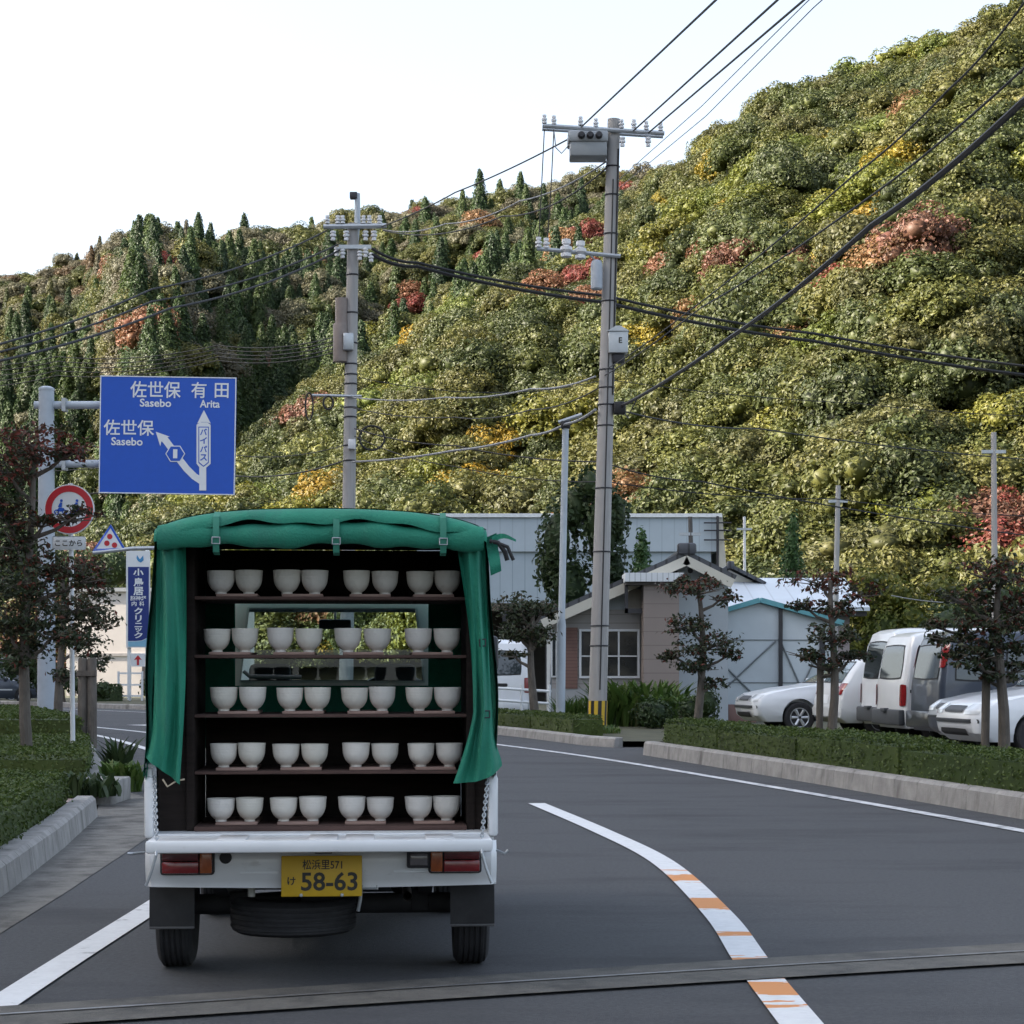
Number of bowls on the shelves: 40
